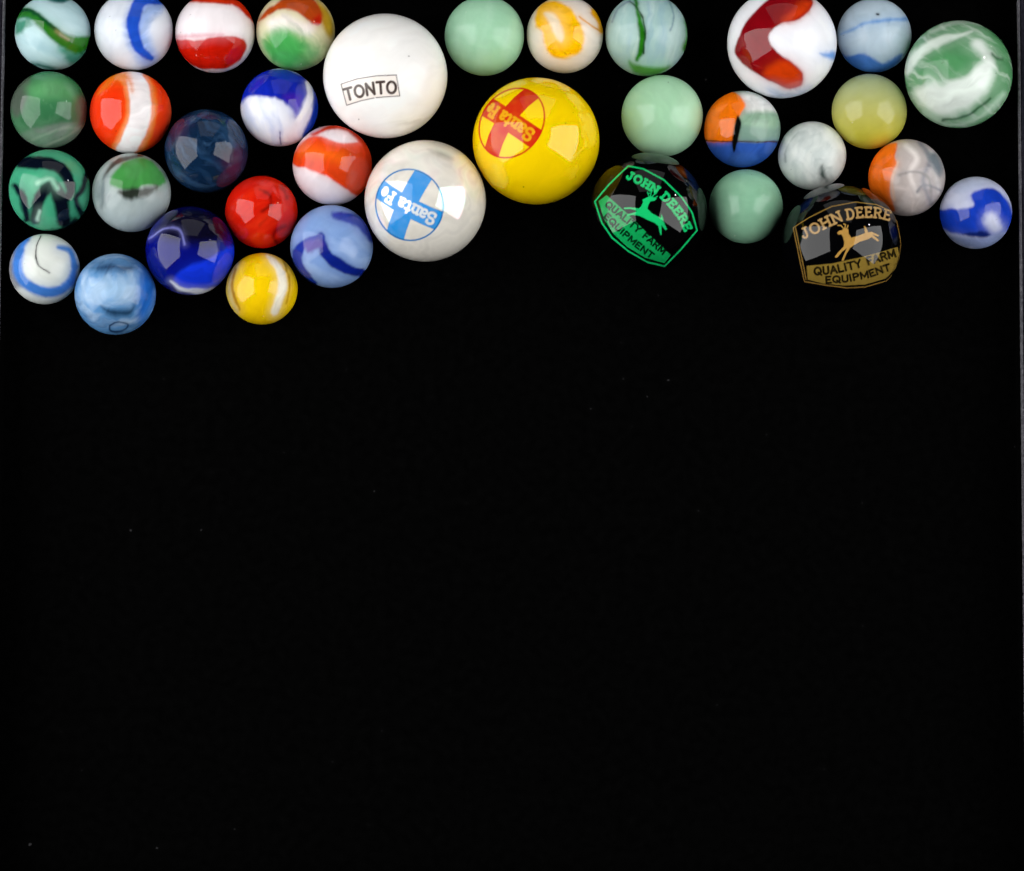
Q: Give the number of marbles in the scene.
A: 35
